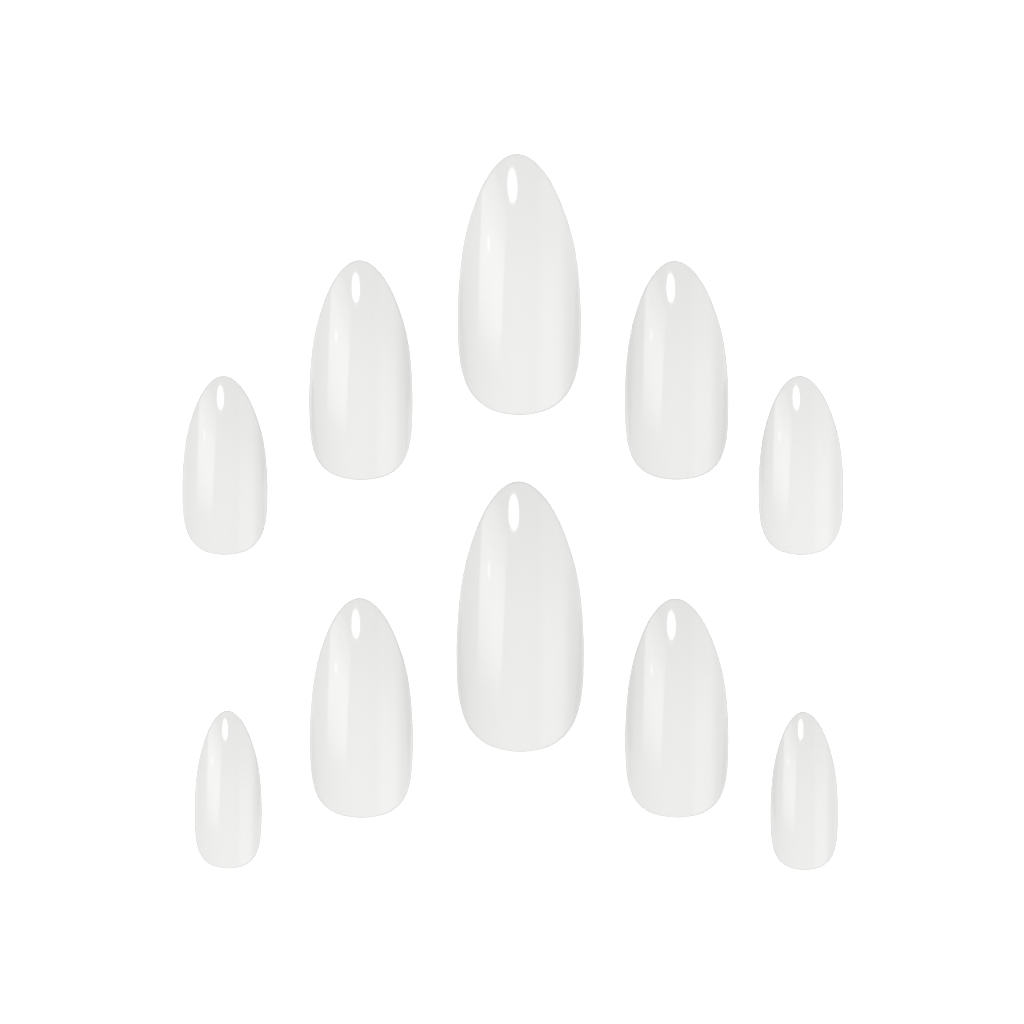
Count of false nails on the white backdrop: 10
